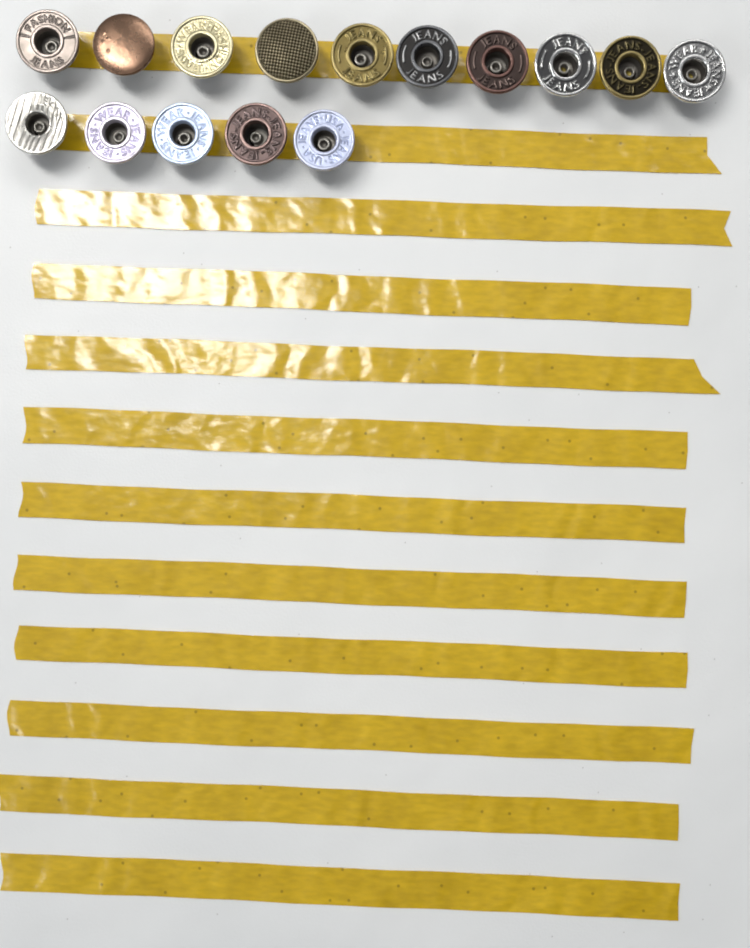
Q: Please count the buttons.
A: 15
